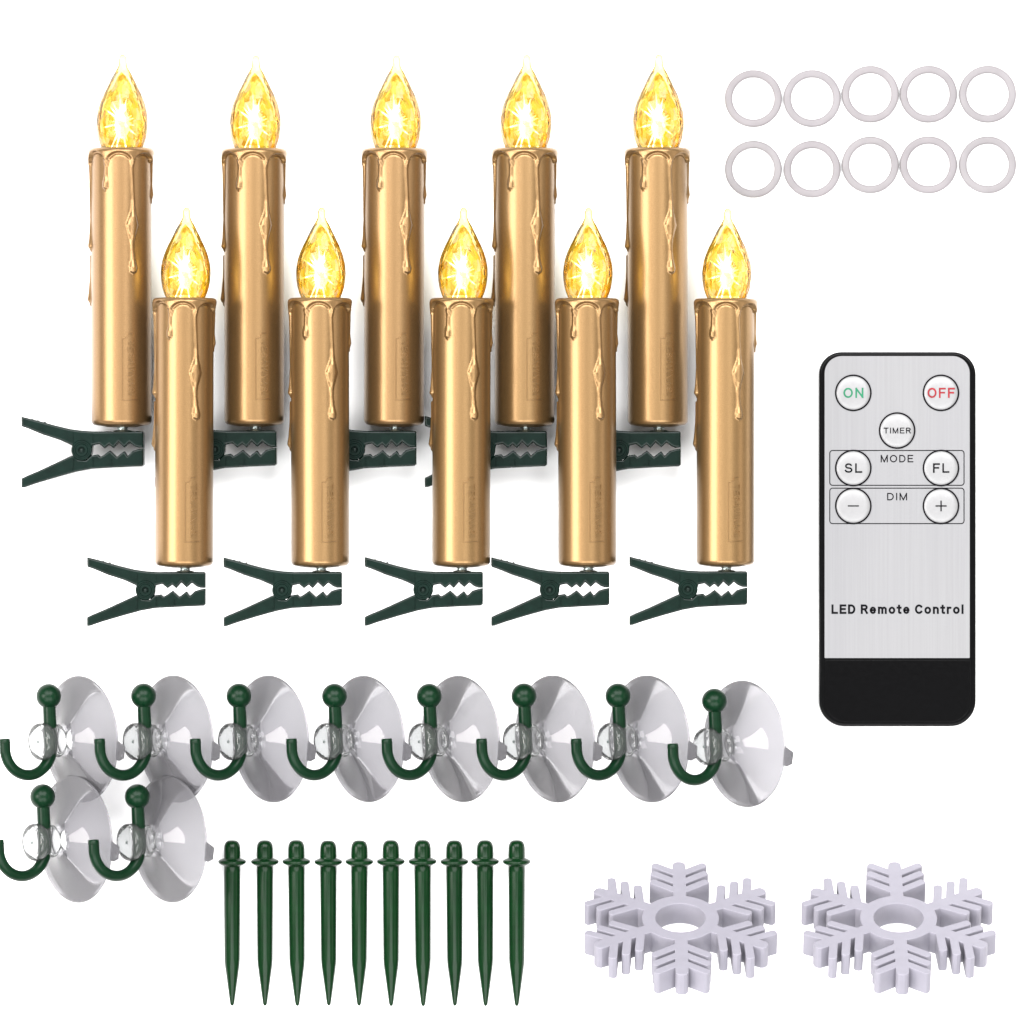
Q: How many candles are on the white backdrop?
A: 10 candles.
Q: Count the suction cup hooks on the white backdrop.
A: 10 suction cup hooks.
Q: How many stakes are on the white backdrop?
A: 10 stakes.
